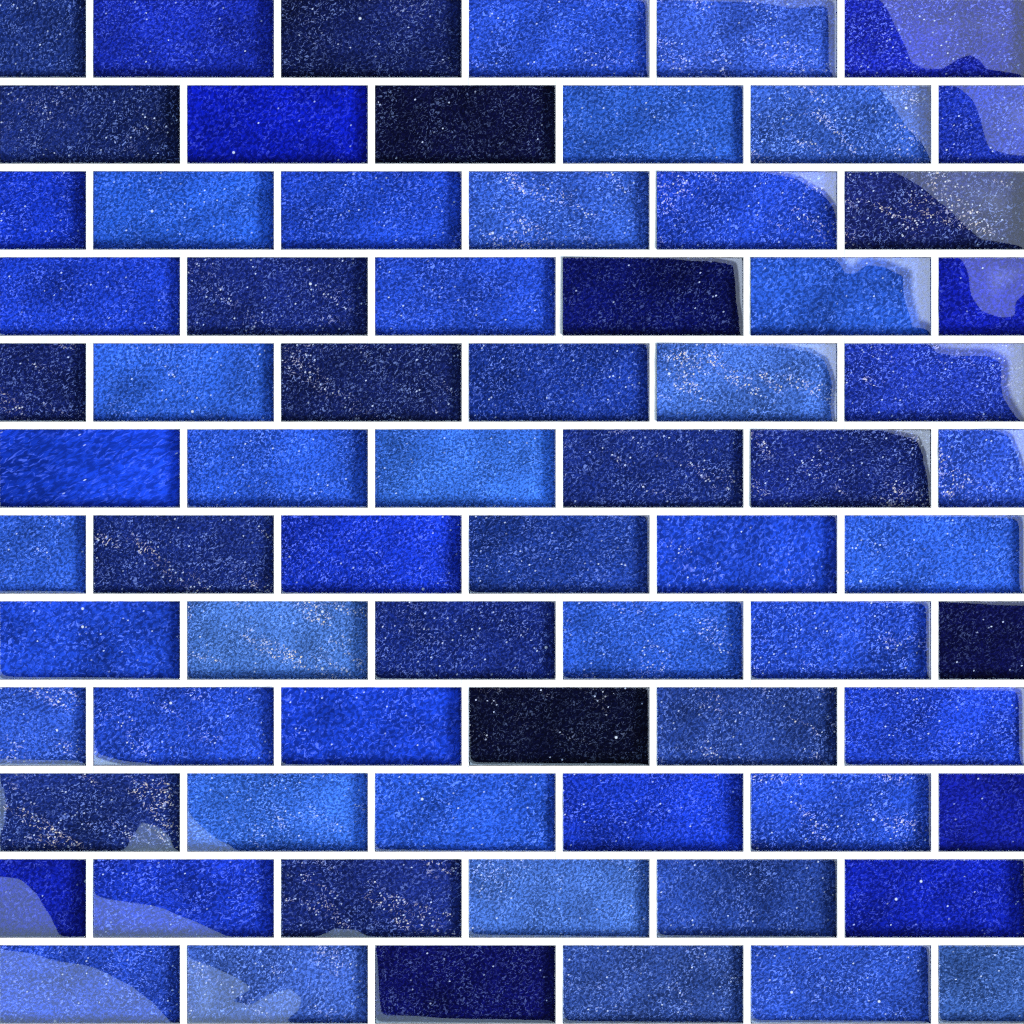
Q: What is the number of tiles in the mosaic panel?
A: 72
